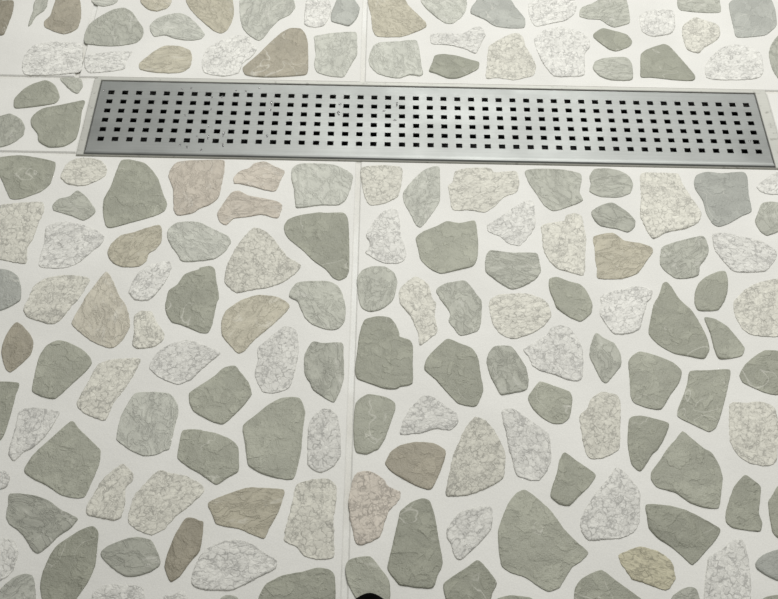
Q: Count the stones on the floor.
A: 156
